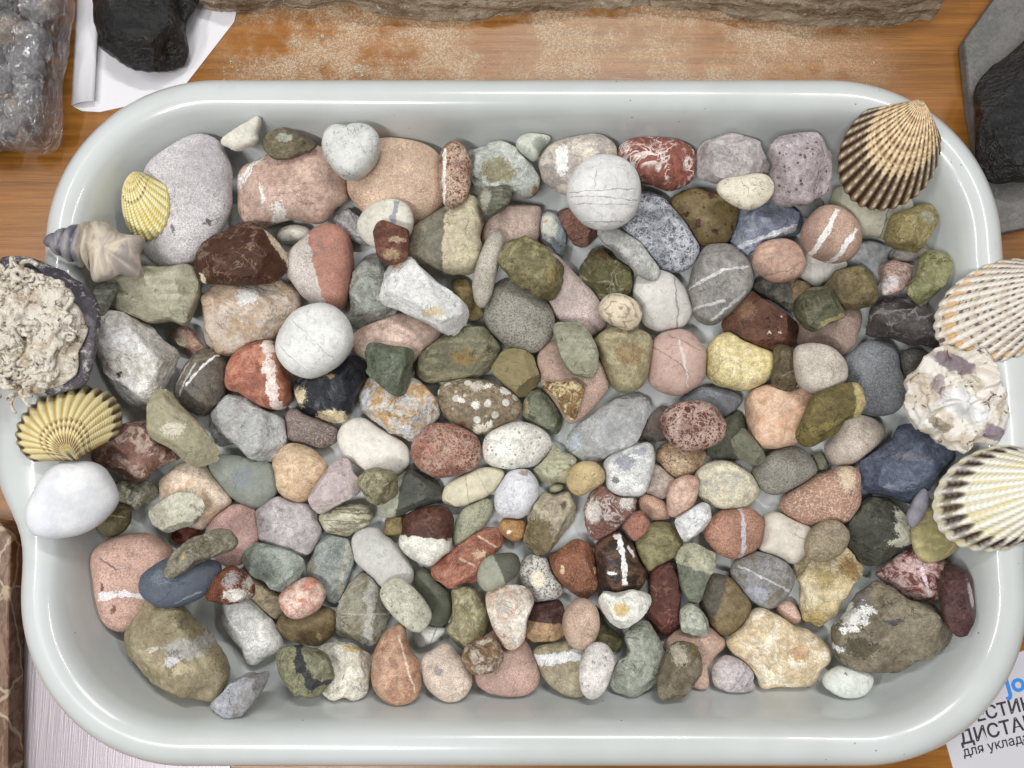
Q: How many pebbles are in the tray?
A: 195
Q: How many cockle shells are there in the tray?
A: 5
